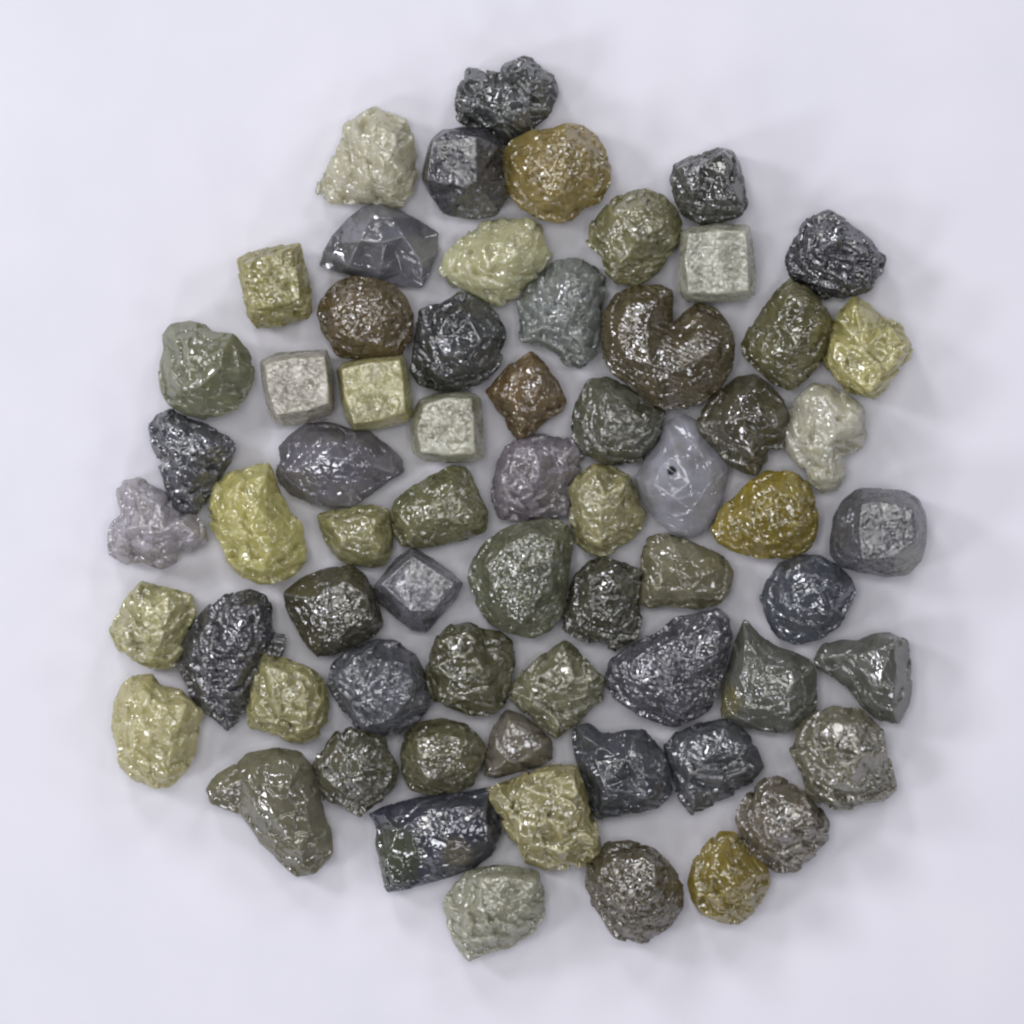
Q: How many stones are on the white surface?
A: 65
